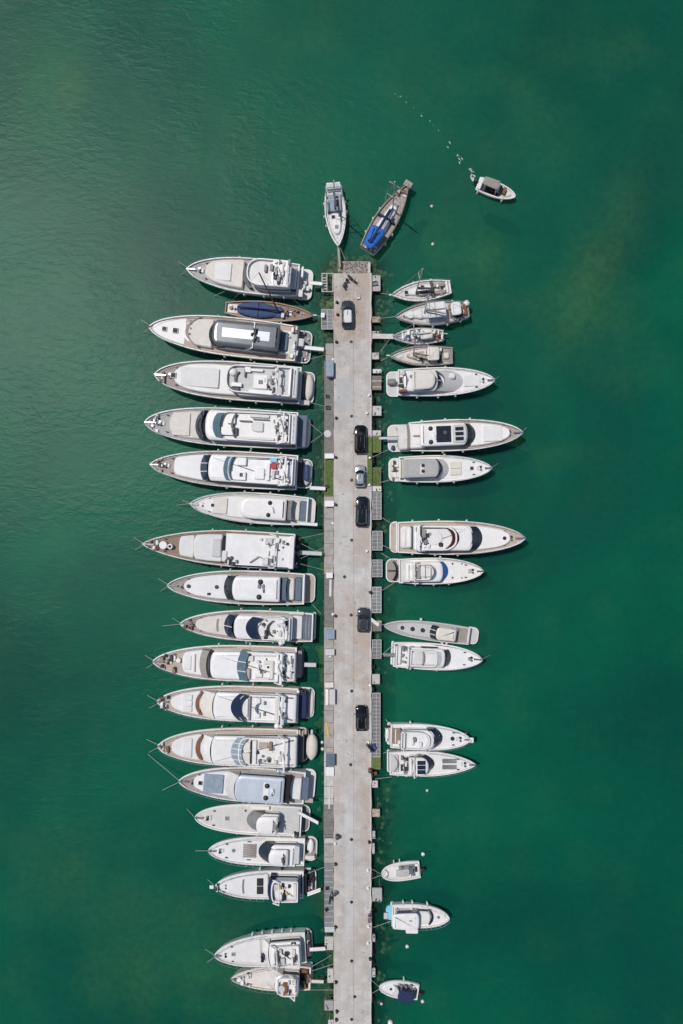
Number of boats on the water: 38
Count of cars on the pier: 6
